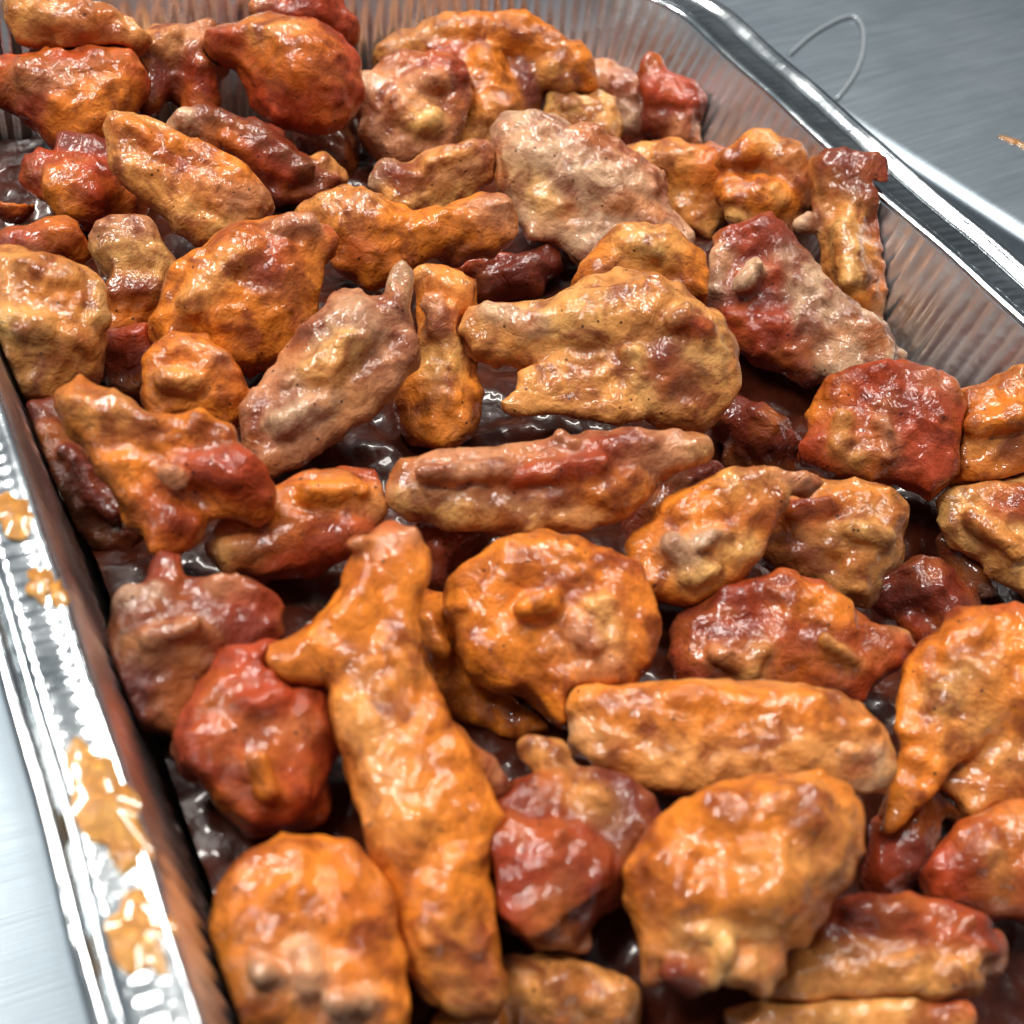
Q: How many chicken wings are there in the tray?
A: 62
